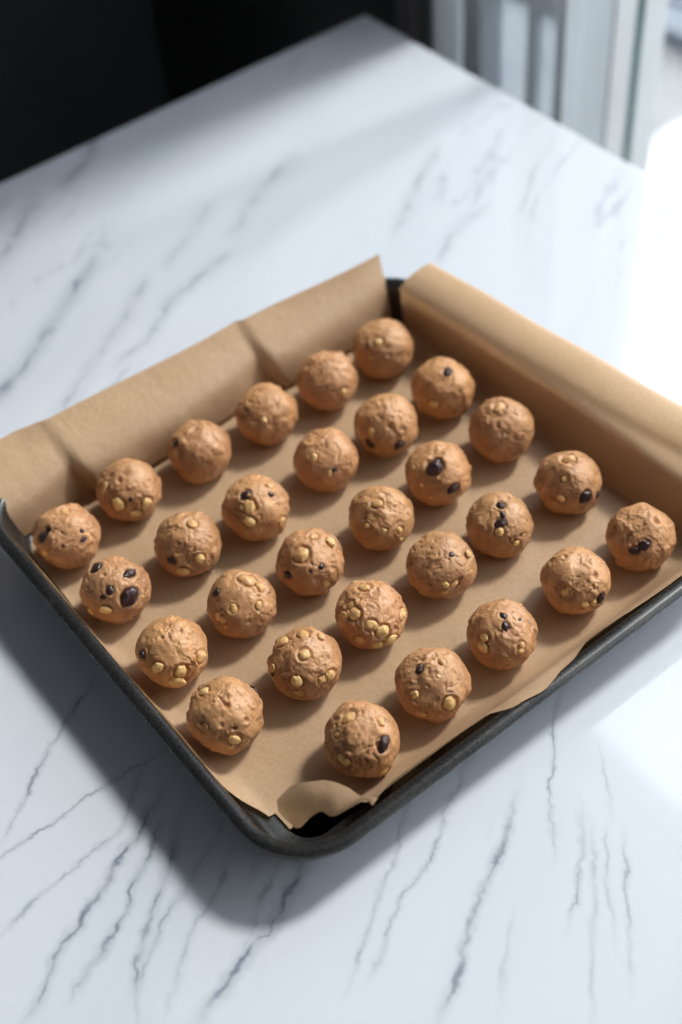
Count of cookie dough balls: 29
